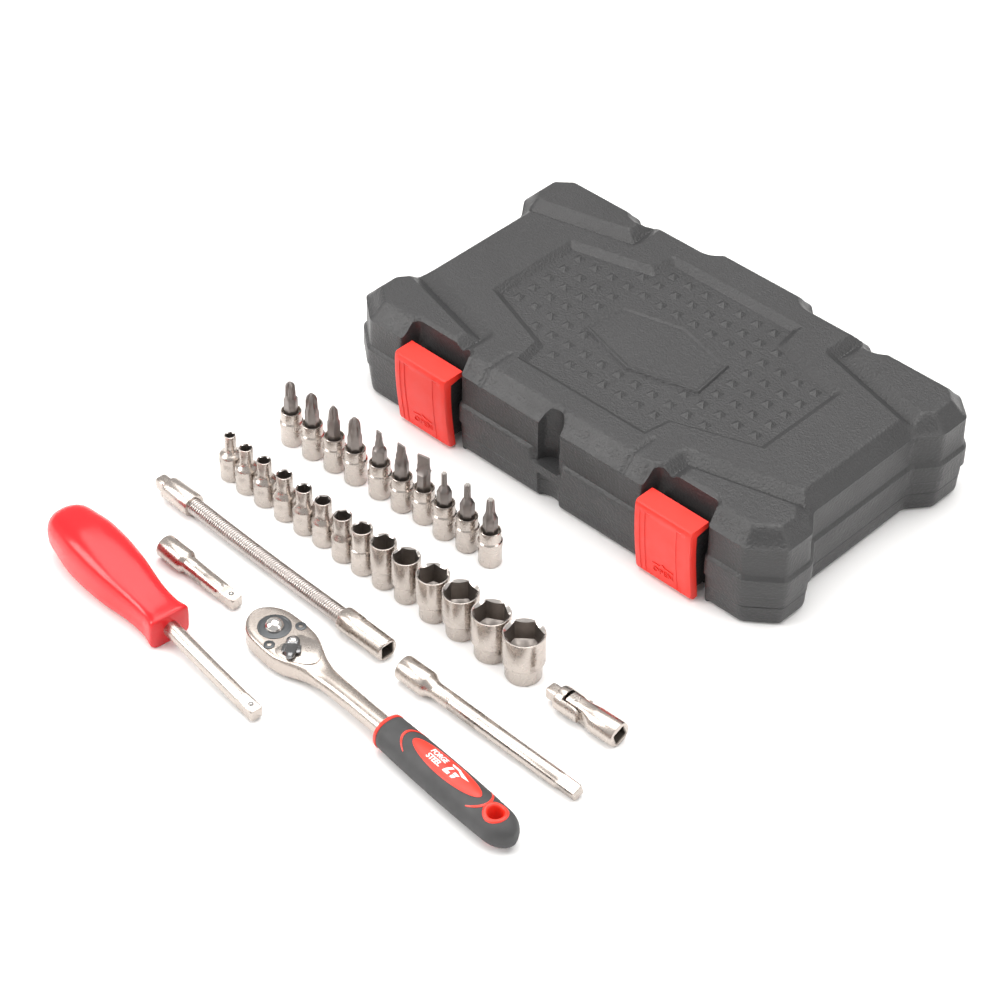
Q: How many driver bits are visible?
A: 10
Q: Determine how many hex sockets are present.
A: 14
